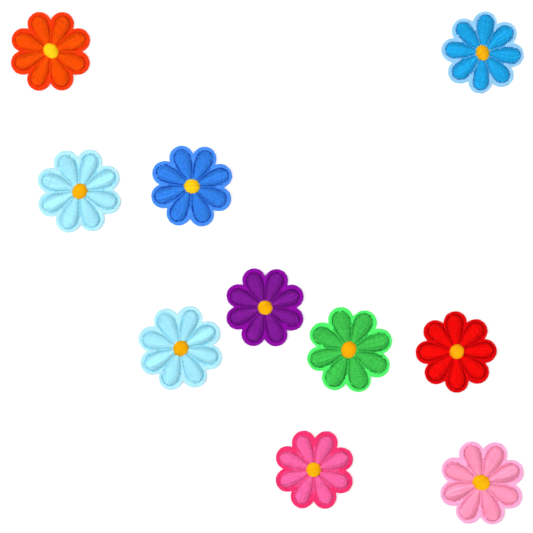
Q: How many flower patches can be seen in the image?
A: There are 10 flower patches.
